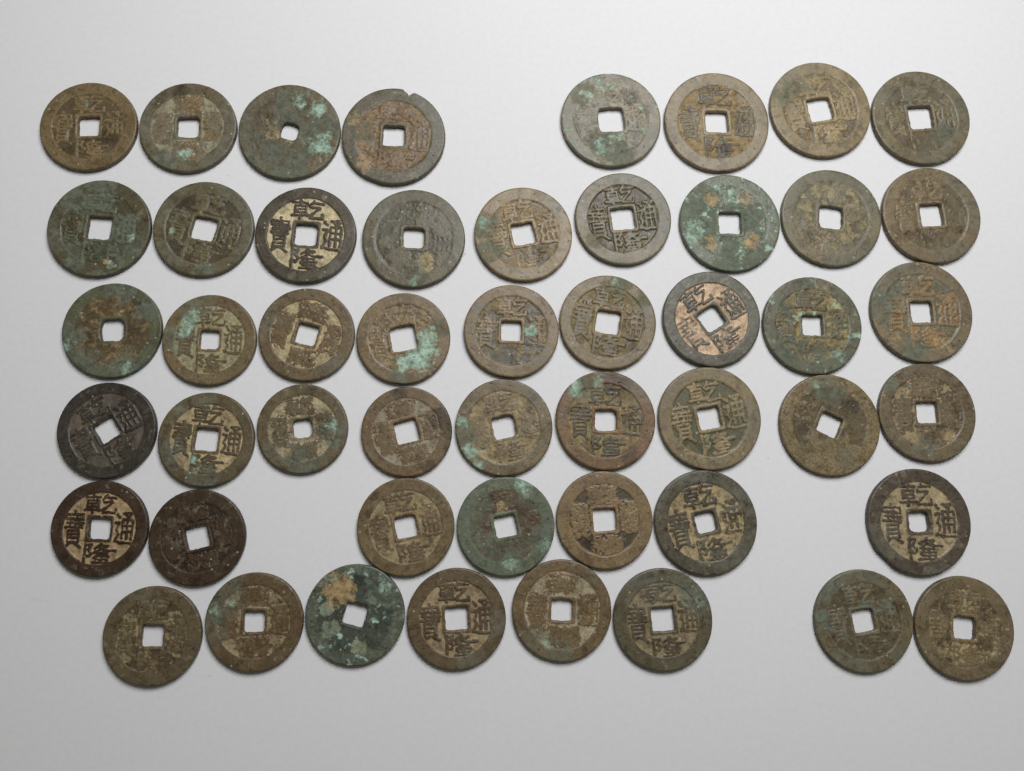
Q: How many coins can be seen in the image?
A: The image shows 50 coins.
